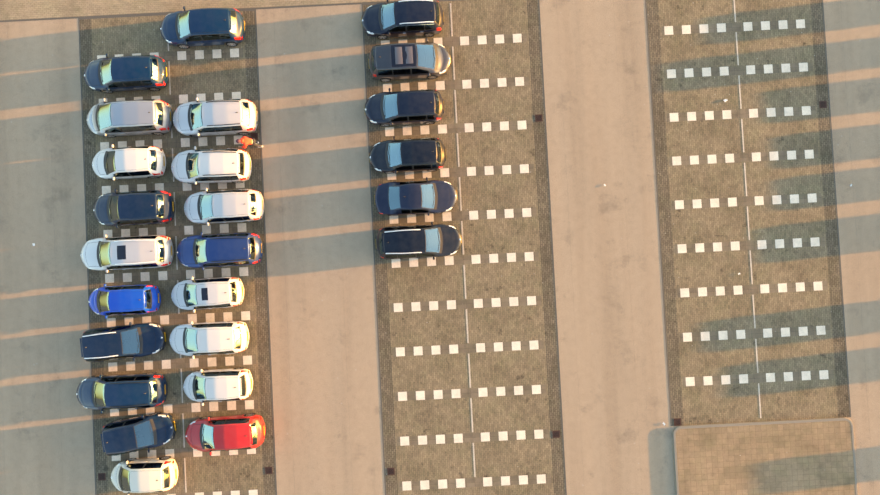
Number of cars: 25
